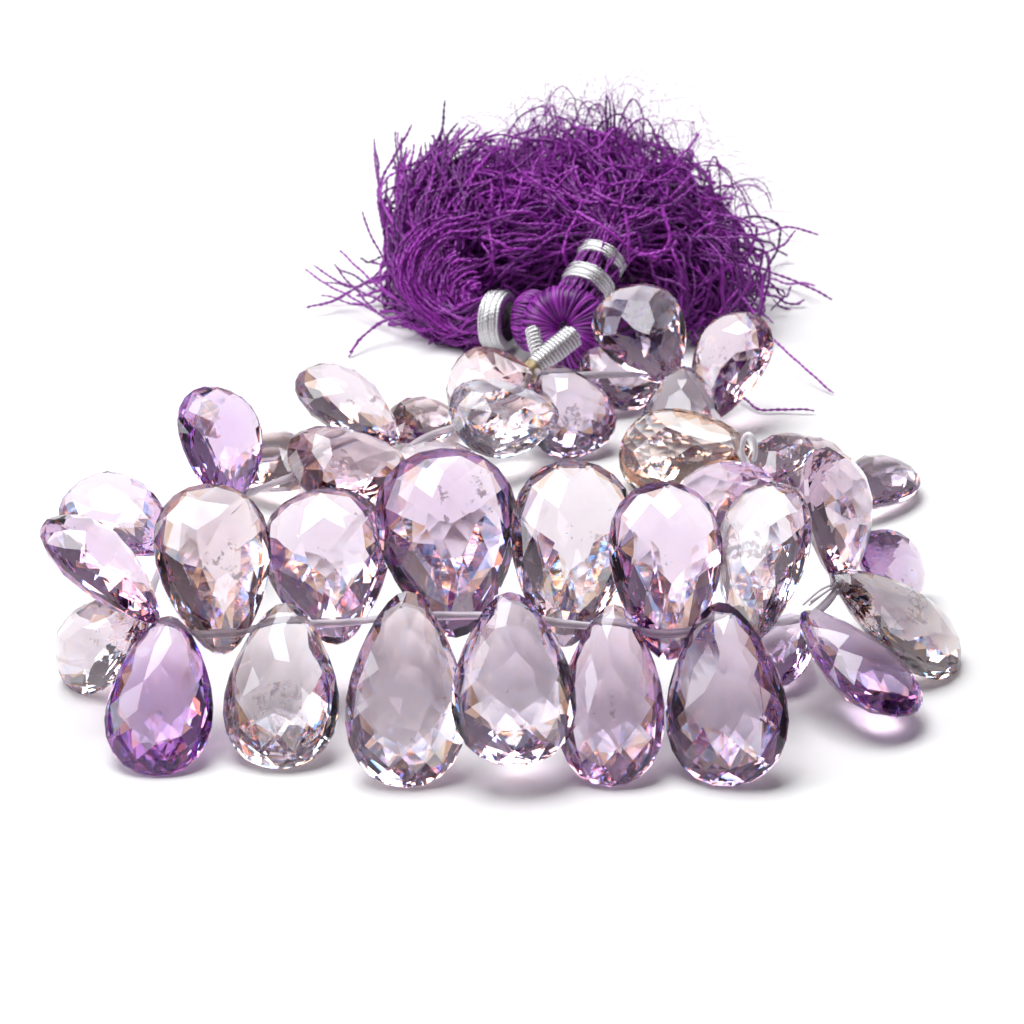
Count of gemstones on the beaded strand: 38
